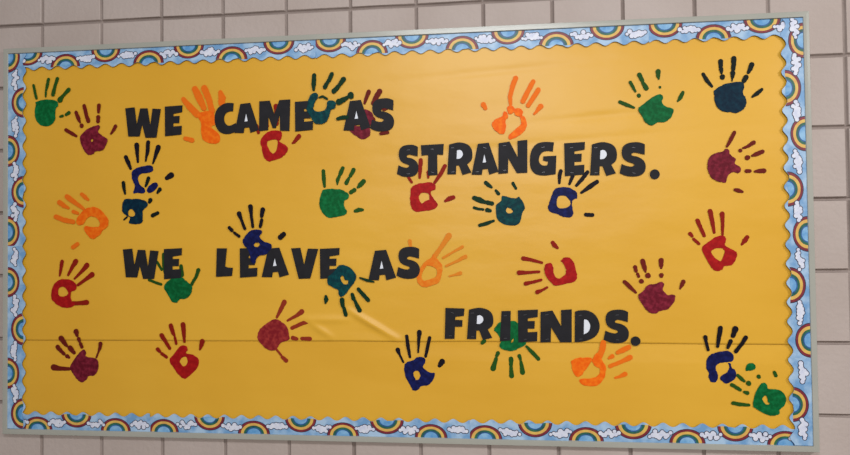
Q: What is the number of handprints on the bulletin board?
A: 33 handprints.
